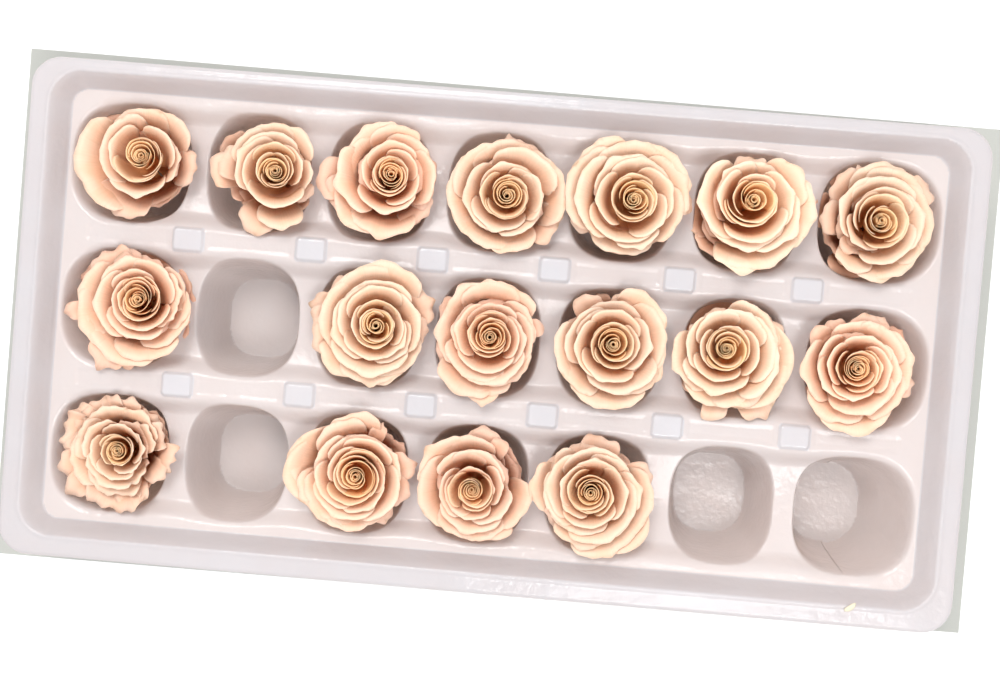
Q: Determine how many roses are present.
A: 17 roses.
